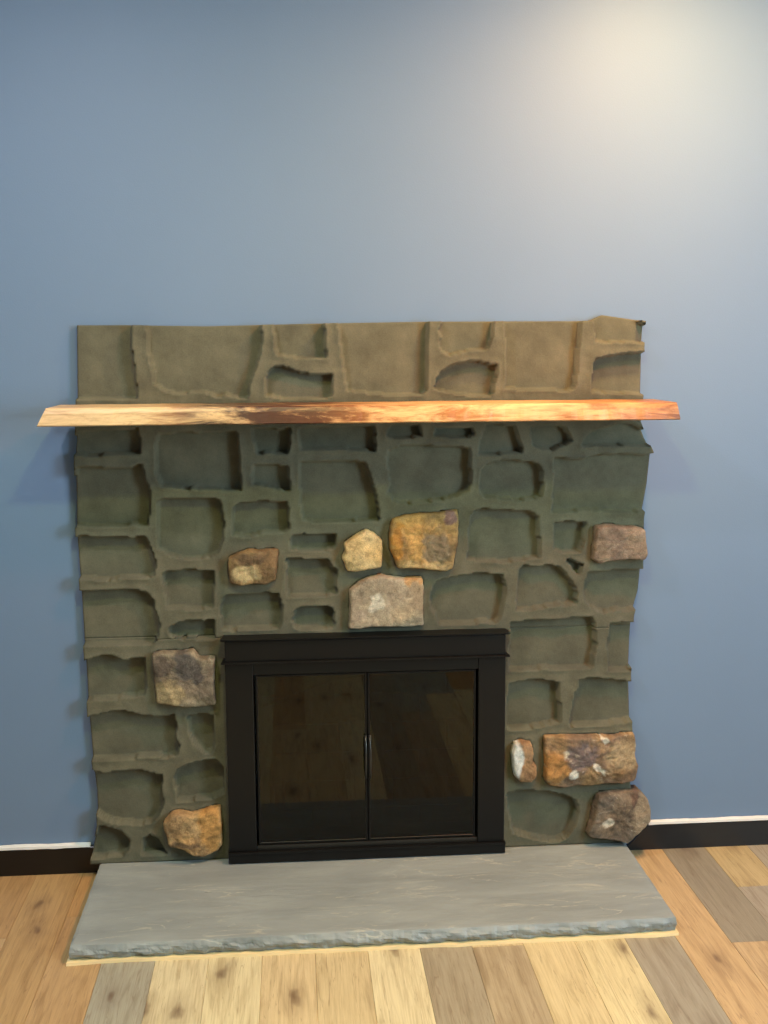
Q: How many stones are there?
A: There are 10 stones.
